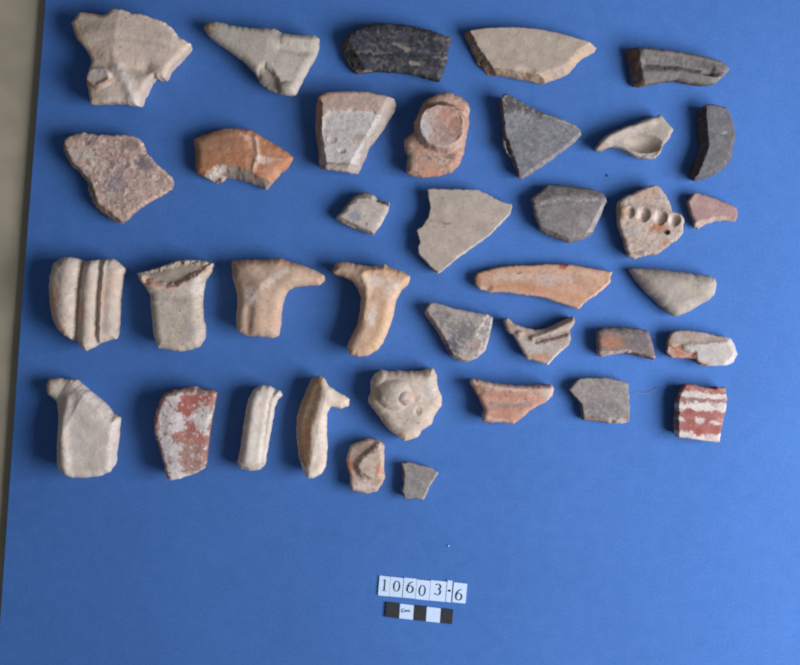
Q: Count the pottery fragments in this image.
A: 37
